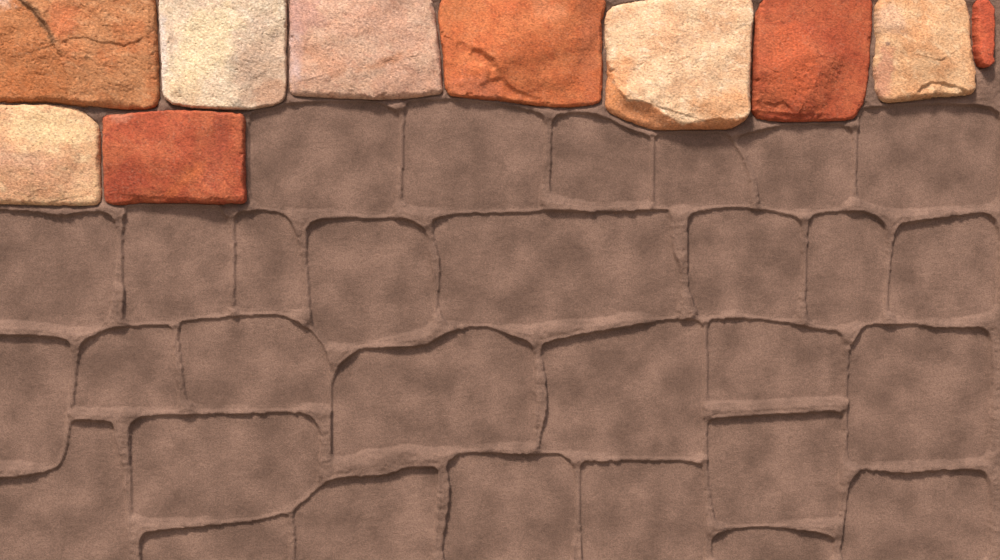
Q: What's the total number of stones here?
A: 10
